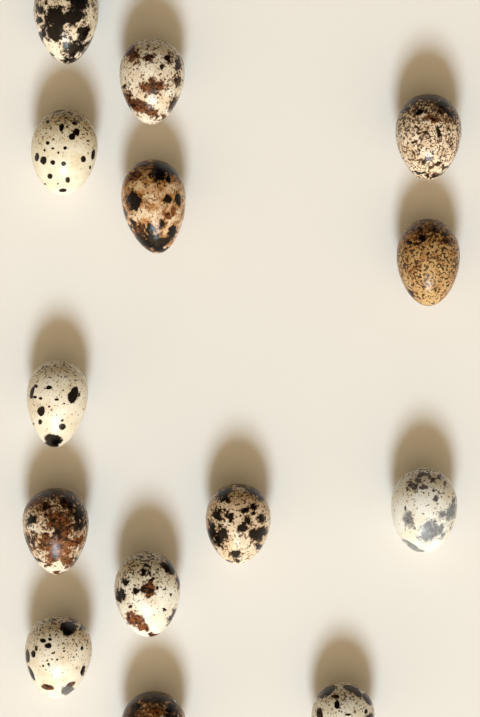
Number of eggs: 14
